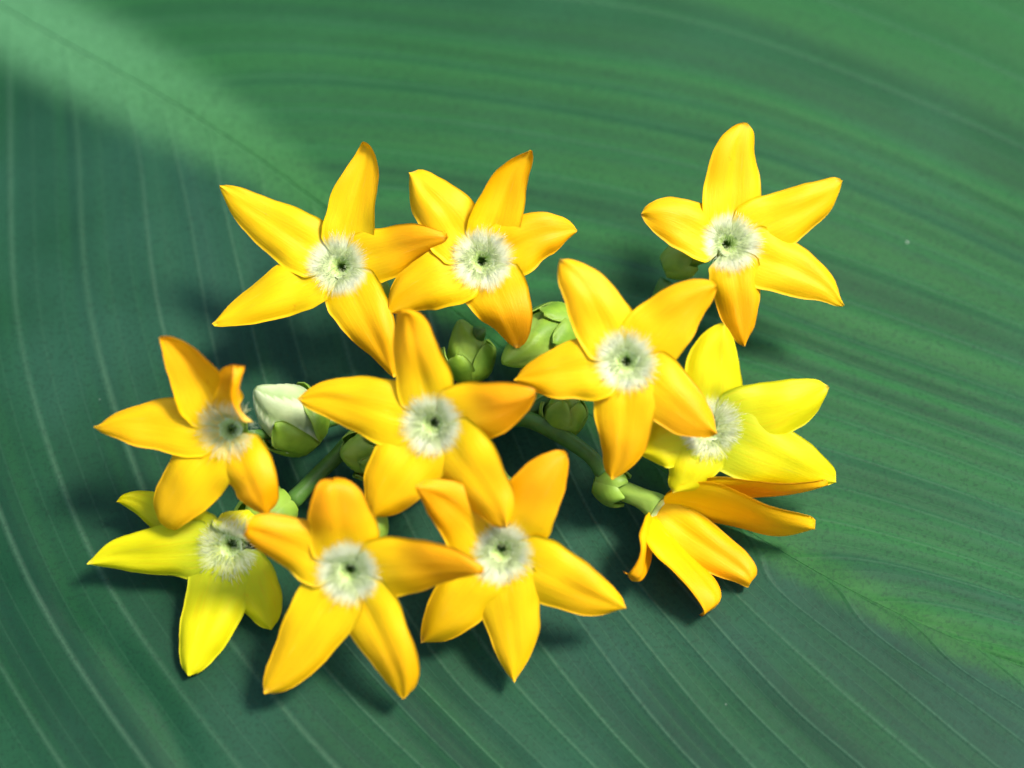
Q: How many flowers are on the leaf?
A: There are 11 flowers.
